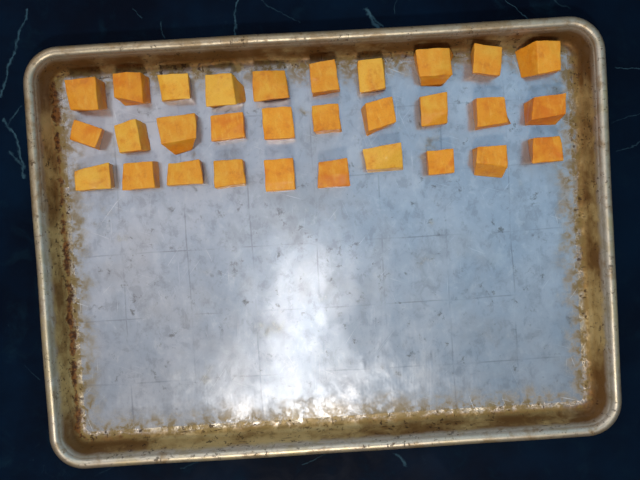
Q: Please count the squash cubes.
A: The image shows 30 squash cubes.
